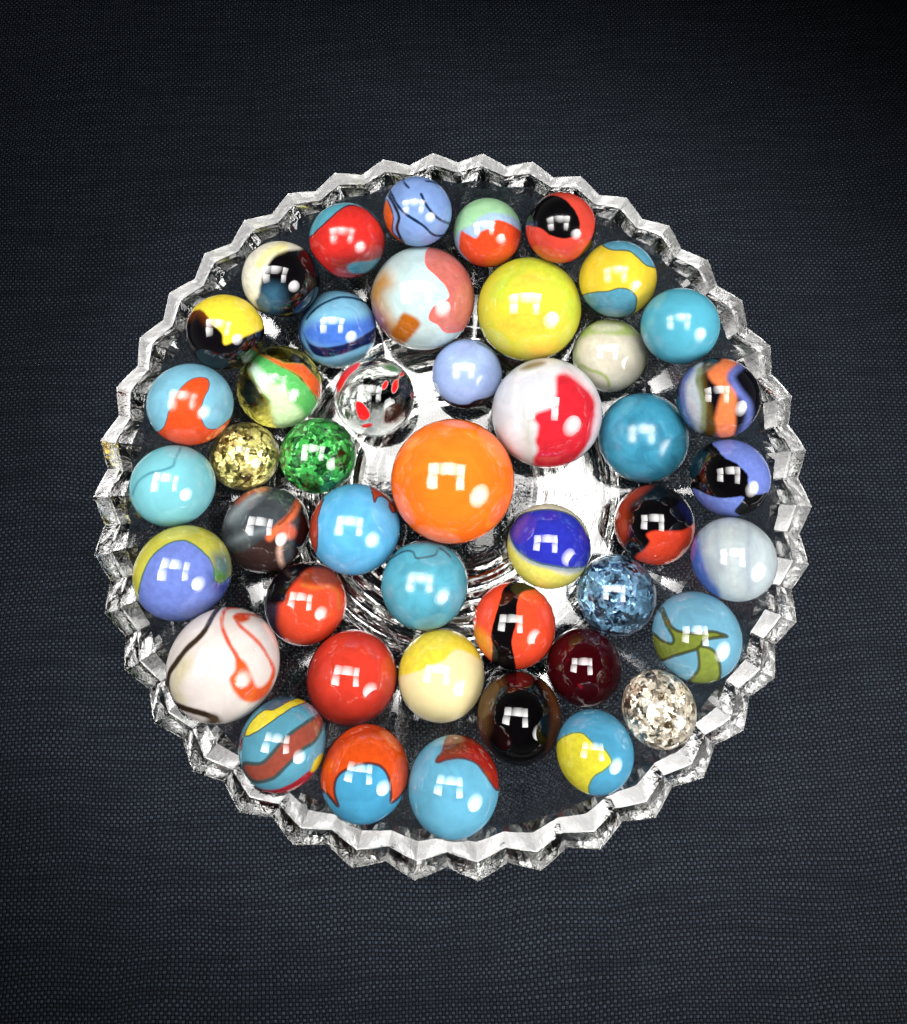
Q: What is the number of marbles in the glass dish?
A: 45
